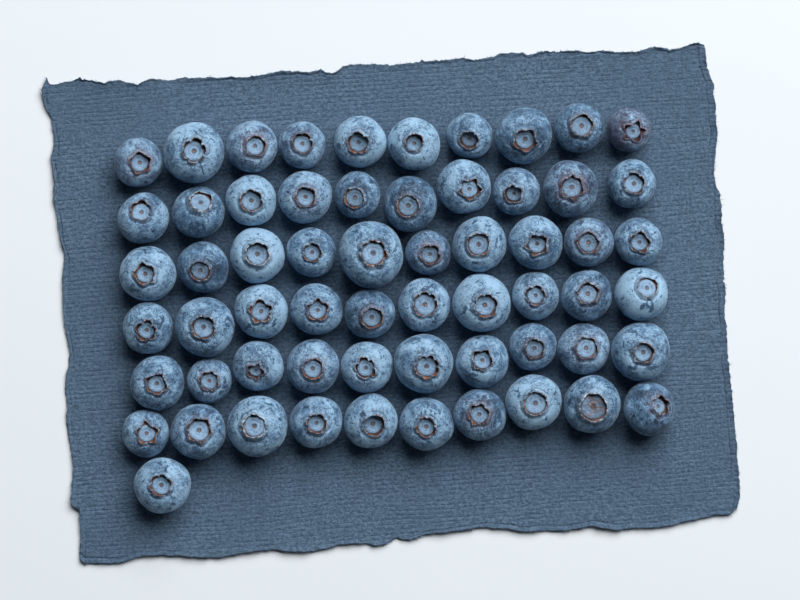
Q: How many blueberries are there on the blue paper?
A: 61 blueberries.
